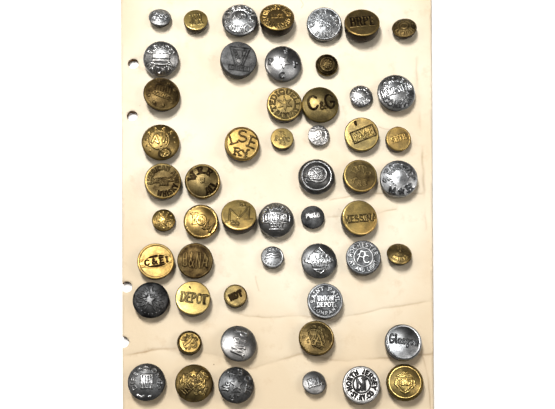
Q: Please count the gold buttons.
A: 29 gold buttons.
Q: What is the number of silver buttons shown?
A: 24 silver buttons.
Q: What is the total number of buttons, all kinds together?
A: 53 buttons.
